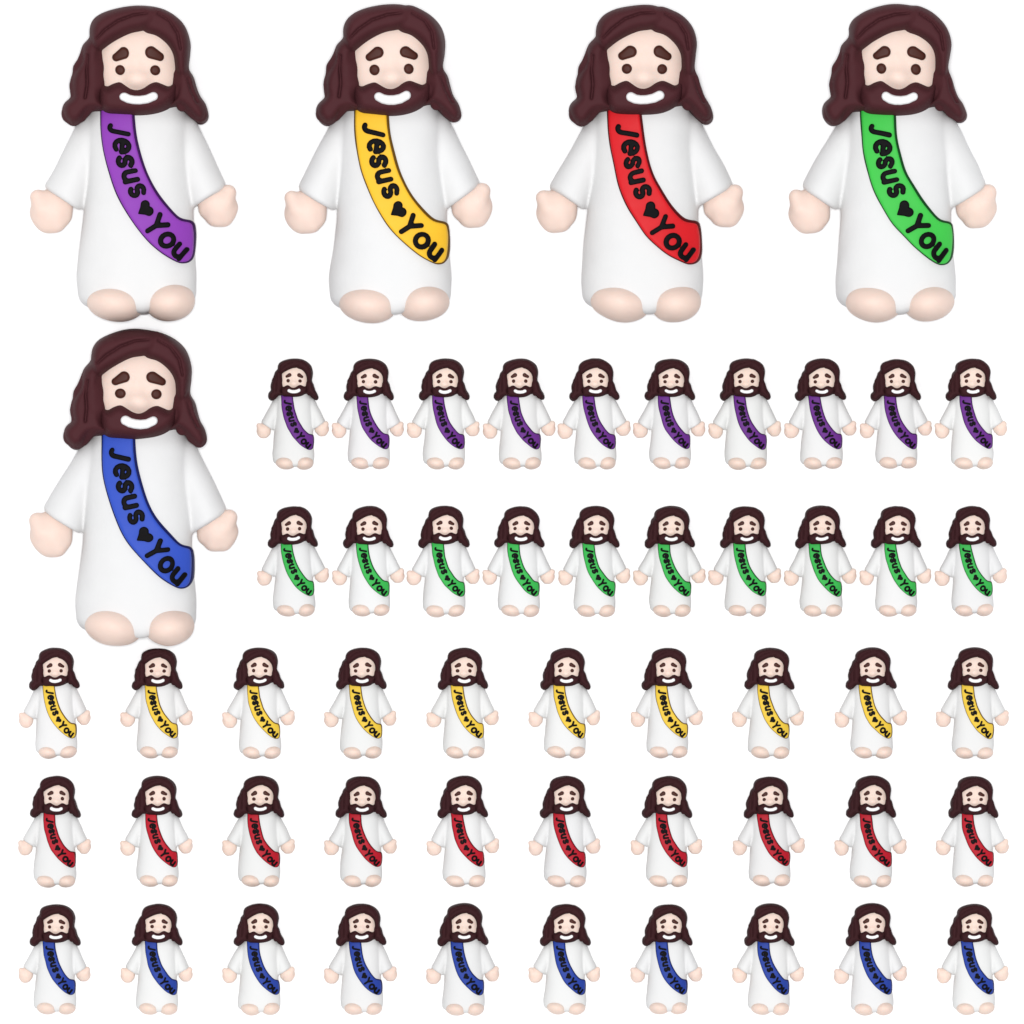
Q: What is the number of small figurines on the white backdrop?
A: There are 50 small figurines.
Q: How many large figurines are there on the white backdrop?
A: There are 5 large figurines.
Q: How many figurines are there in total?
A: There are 55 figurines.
